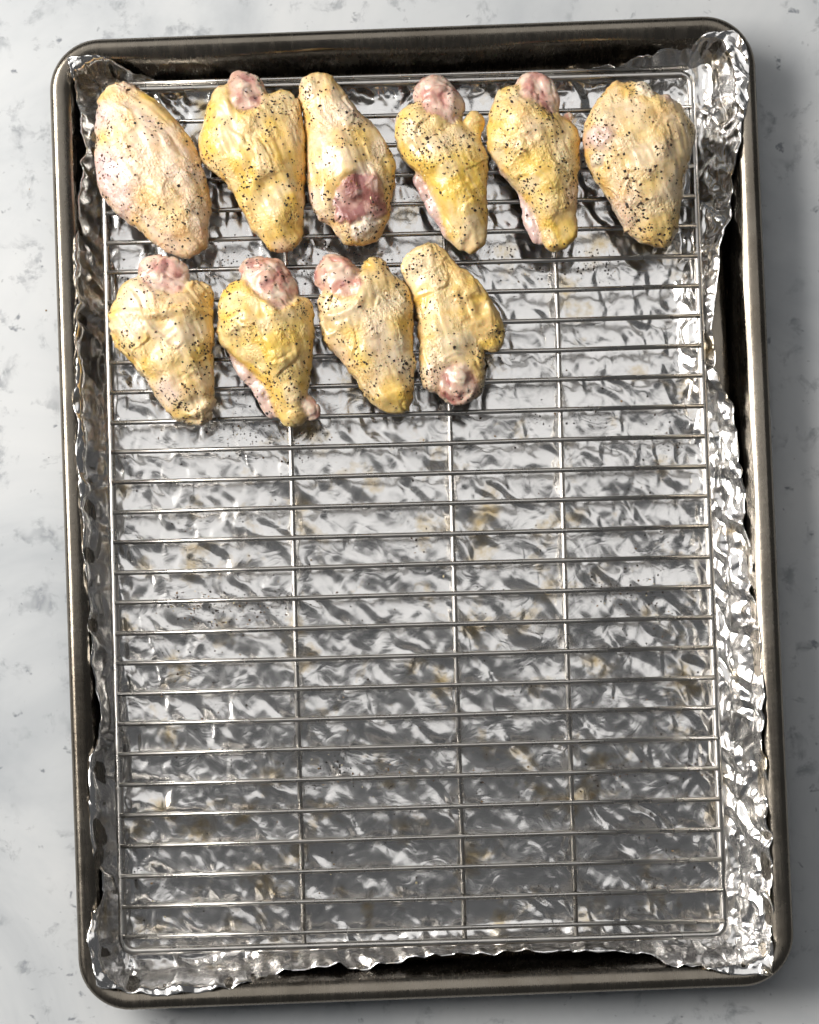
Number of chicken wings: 10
